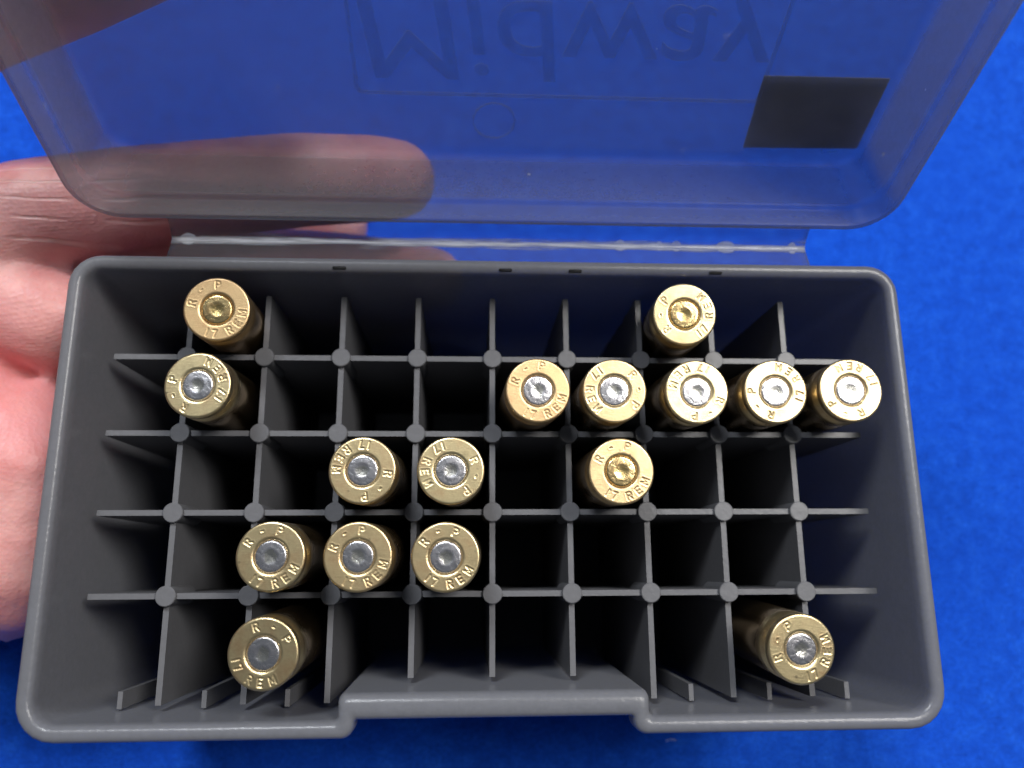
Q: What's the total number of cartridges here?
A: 16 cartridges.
